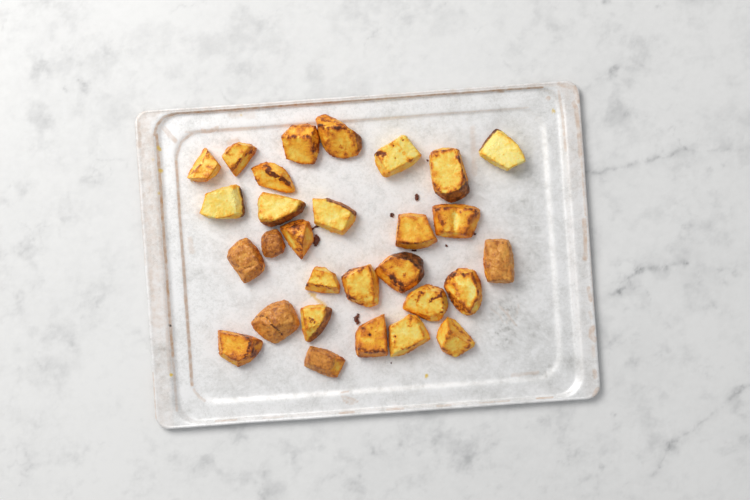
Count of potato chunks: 29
